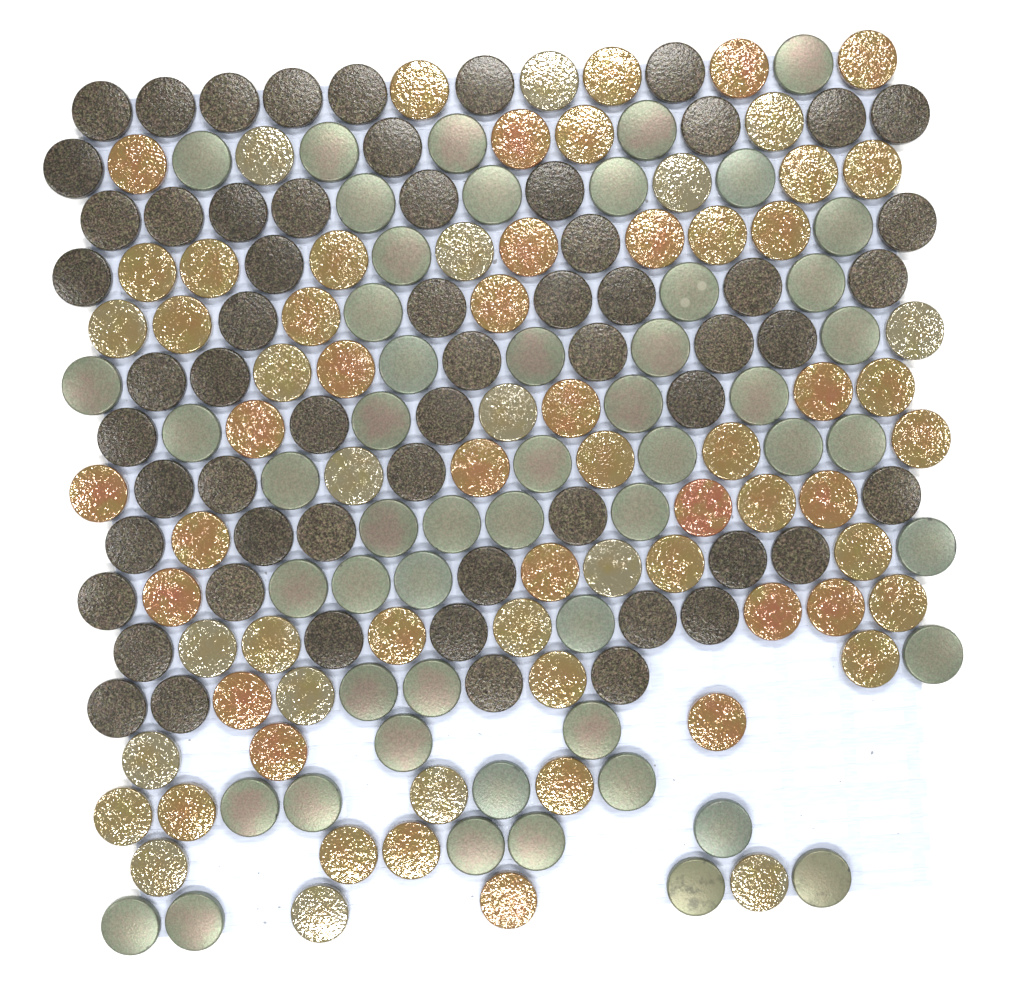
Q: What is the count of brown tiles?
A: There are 60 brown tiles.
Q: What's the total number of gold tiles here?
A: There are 72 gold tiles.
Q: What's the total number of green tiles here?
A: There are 53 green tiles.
